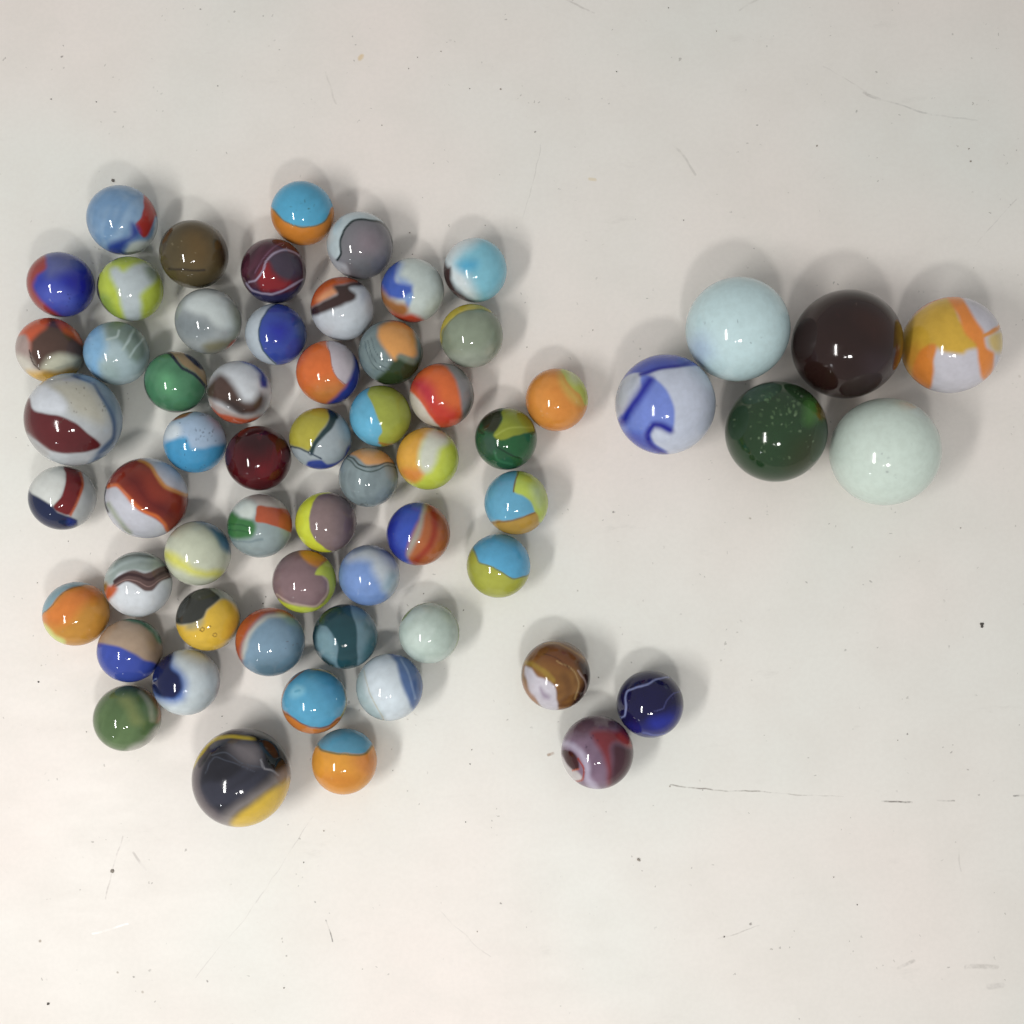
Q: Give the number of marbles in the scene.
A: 61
